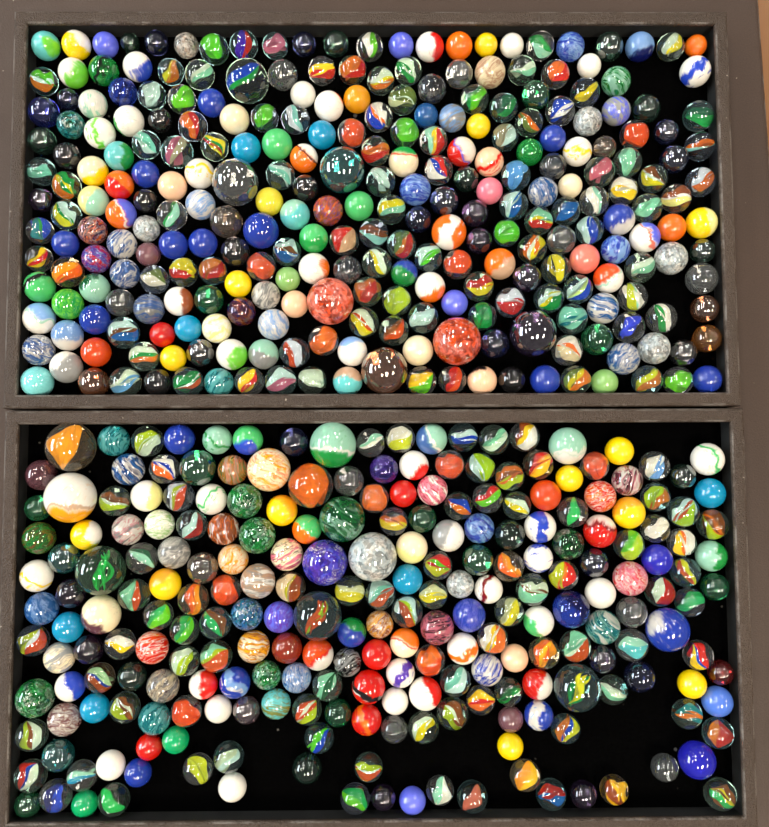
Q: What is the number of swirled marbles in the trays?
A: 166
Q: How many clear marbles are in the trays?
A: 200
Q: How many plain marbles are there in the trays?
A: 73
